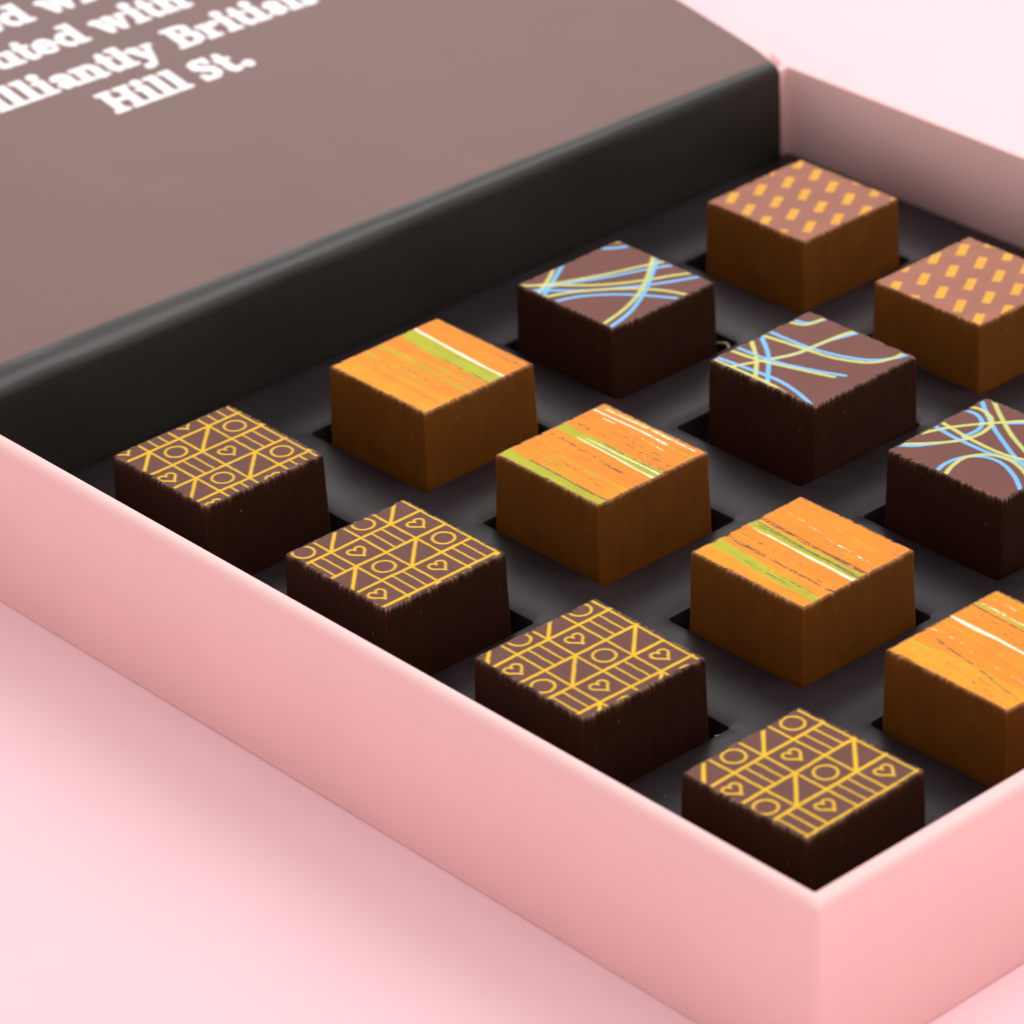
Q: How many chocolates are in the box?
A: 13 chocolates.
